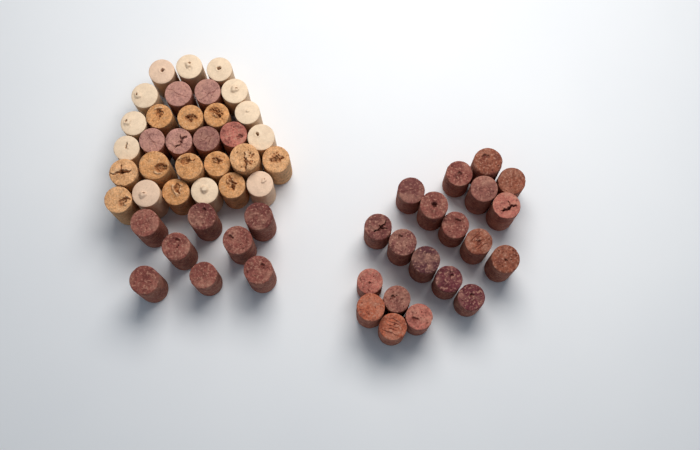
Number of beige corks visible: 24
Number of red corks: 34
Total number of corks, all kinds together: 58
